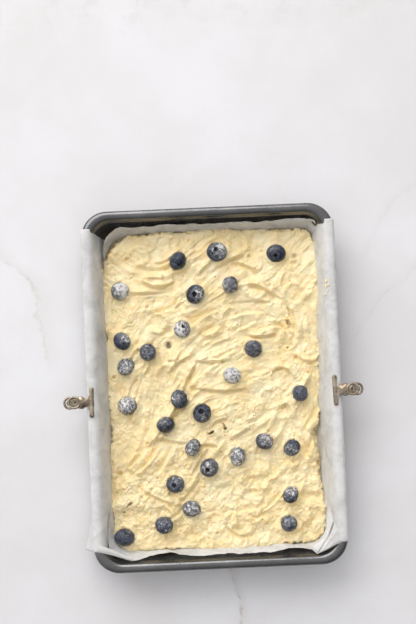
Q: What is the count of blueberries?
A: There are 28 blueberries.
